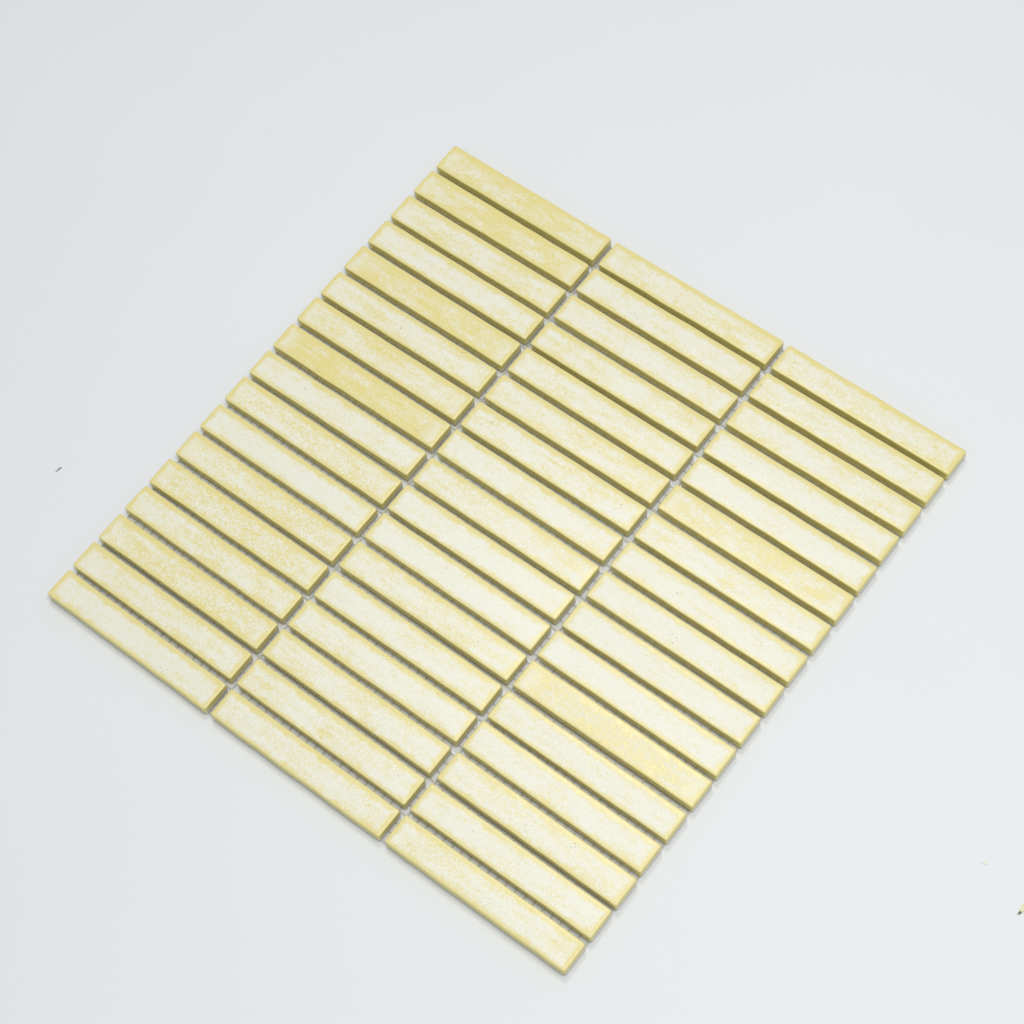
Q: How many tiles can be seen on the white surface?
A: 51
